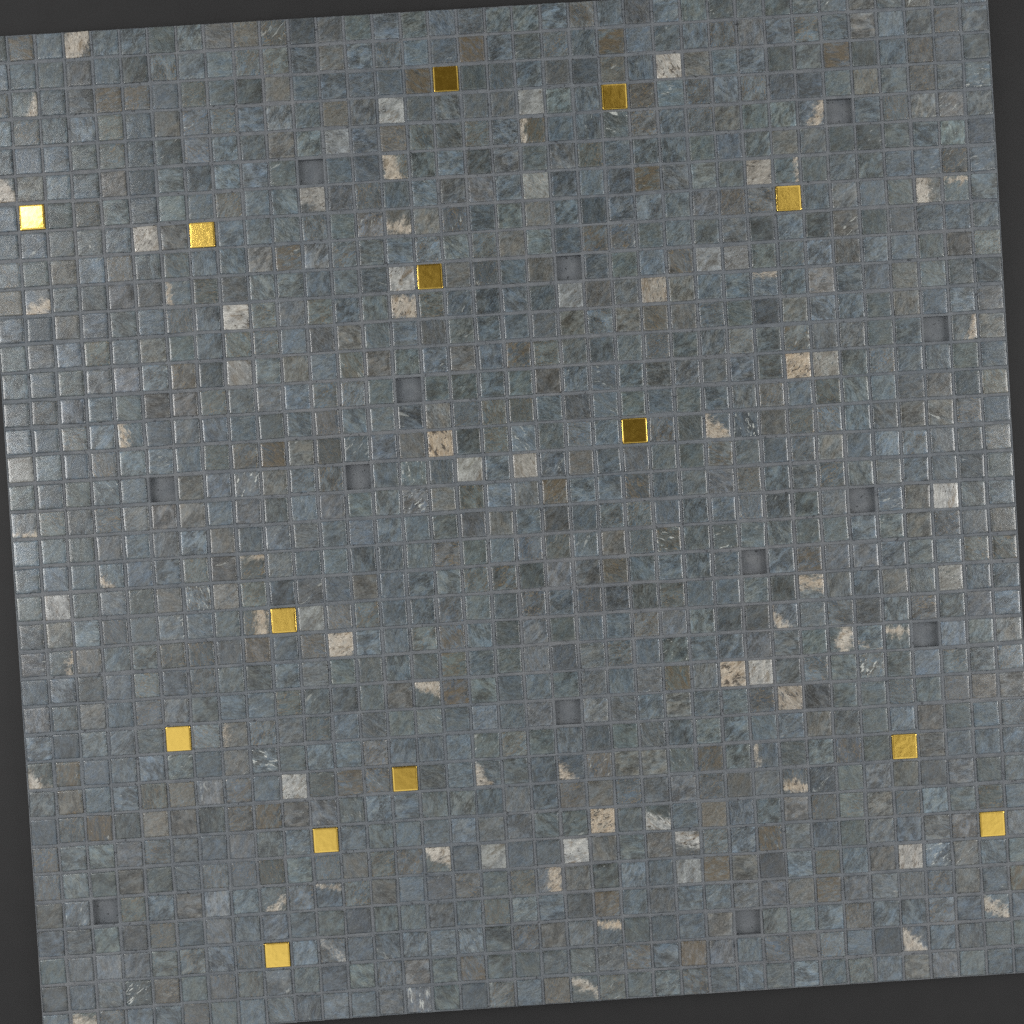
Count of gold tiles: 14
